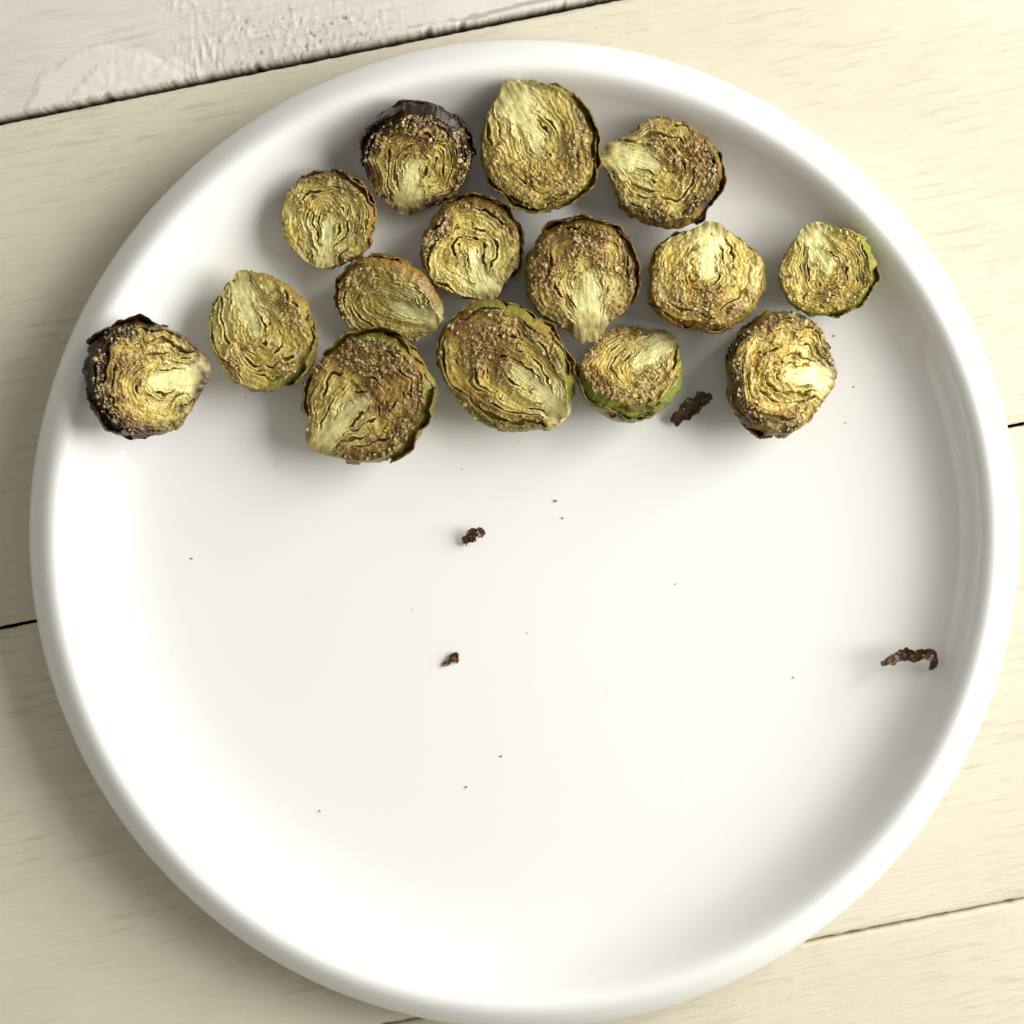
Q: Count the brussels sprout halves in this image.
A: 15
